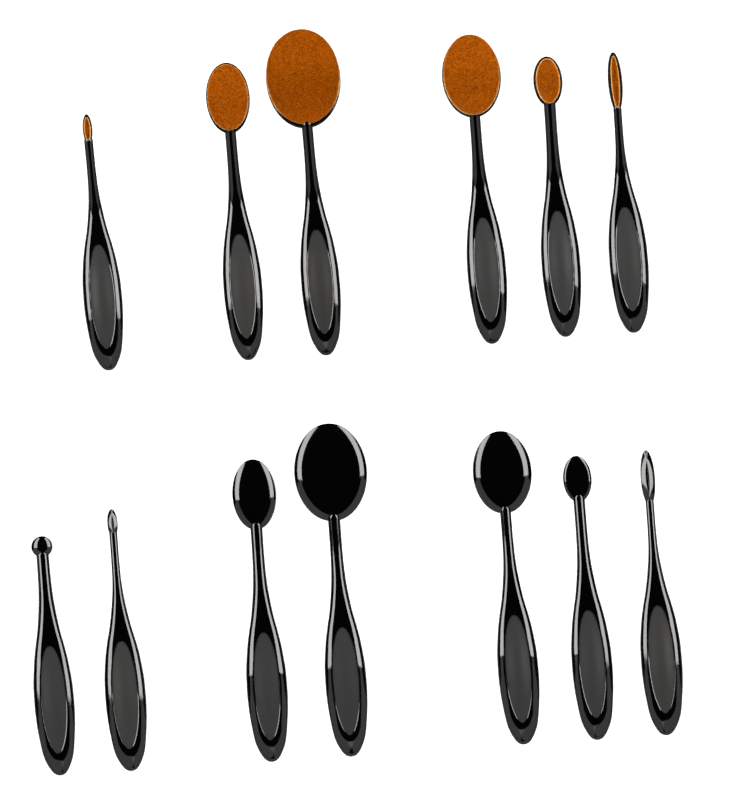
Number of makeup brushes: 13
